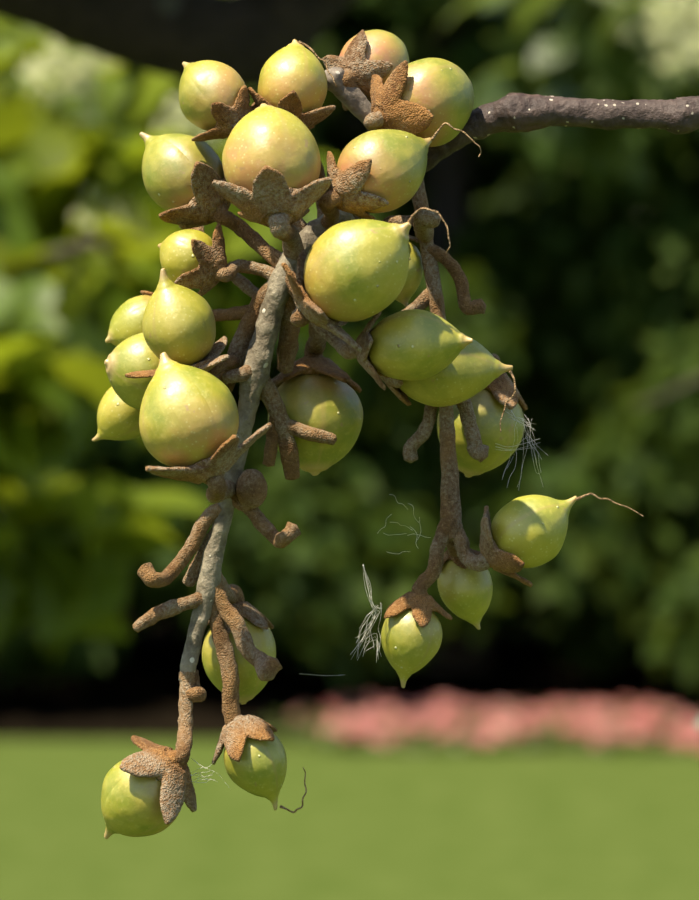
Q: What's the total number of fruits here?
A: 25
